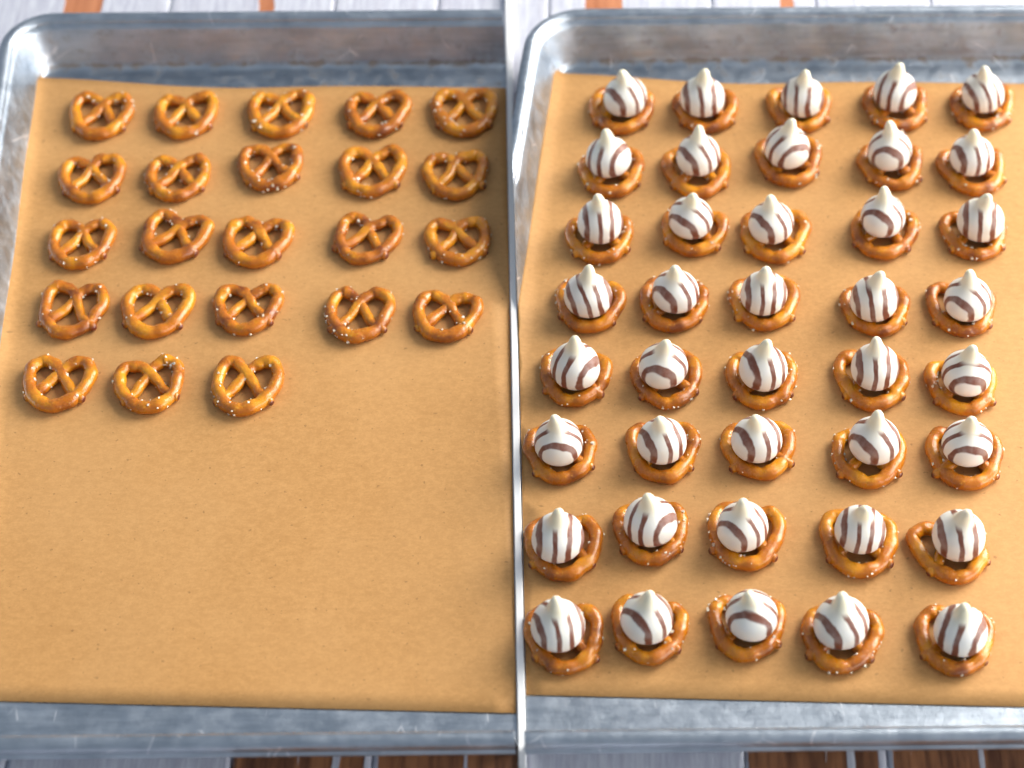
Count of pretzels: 63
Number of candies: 40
